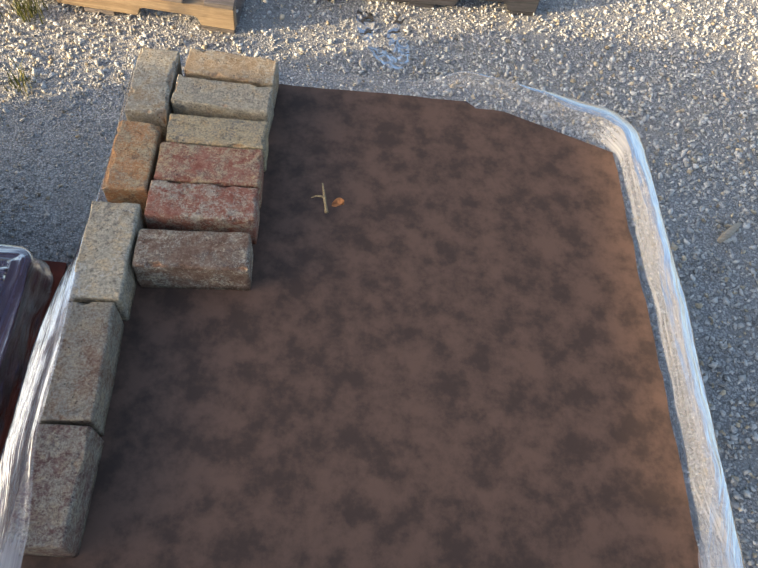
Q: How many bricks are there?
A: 11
